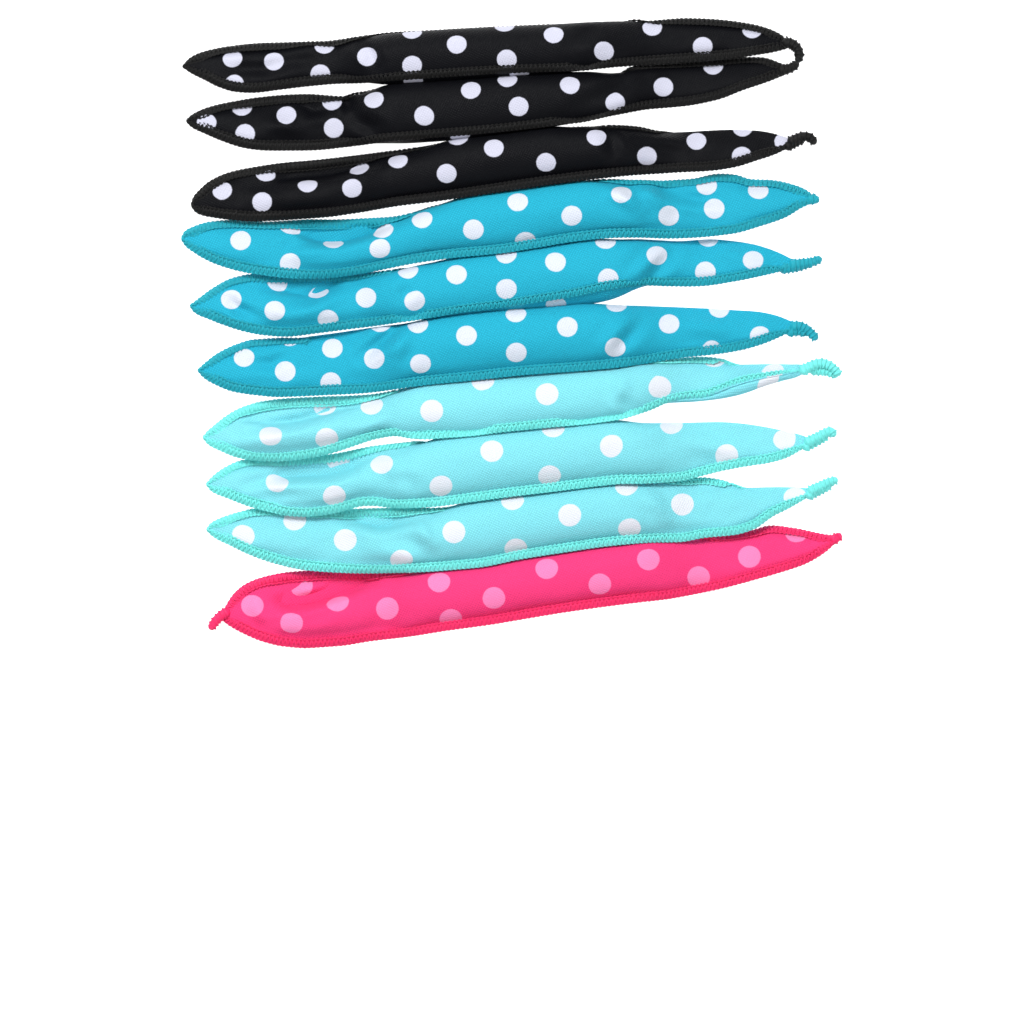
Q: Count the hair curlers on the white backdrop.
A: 10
